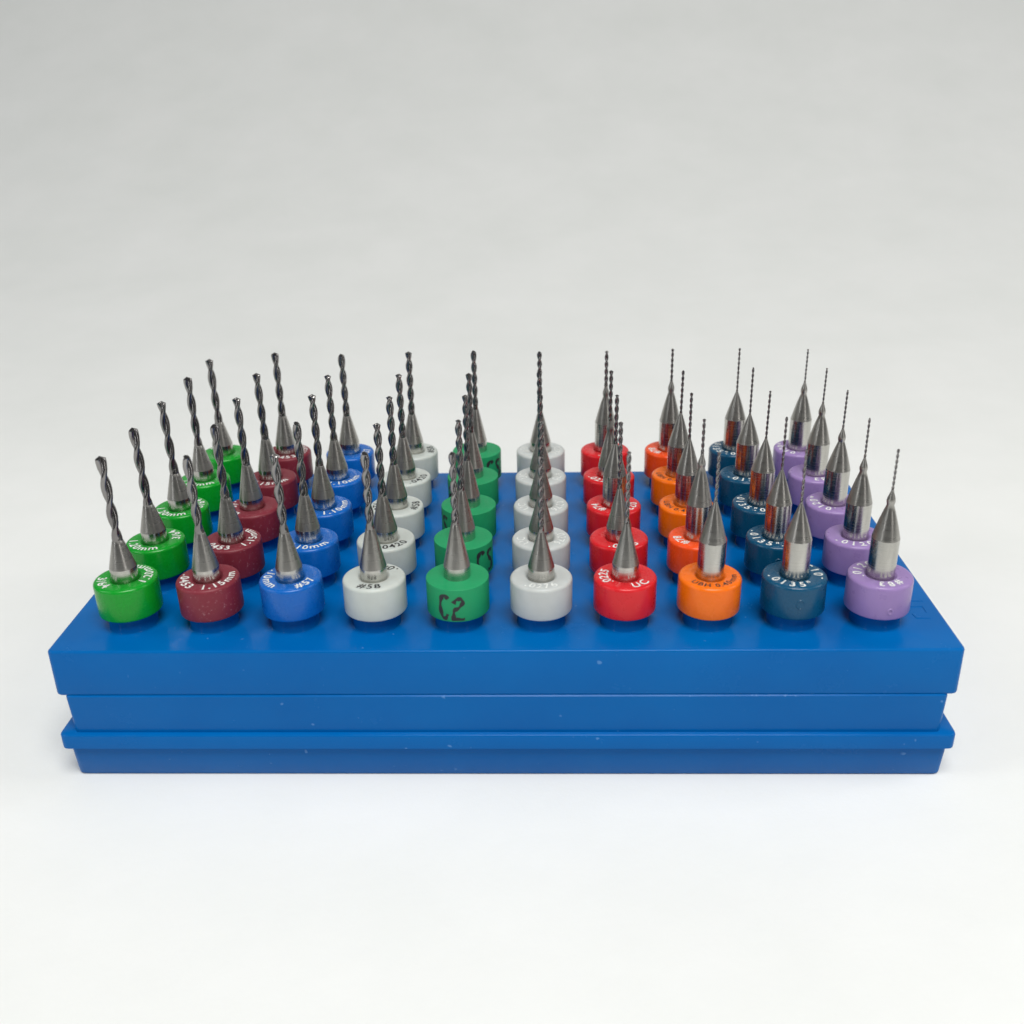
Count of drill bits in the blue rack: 50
